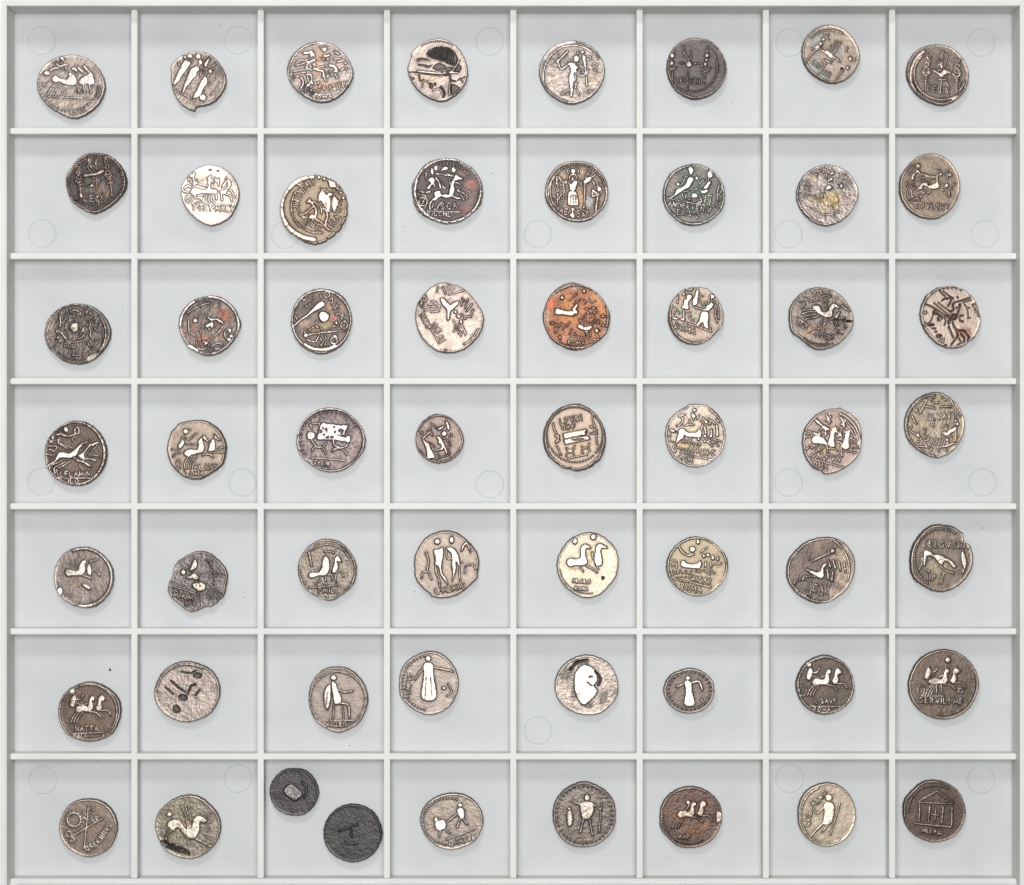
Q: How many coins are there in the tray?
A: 57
